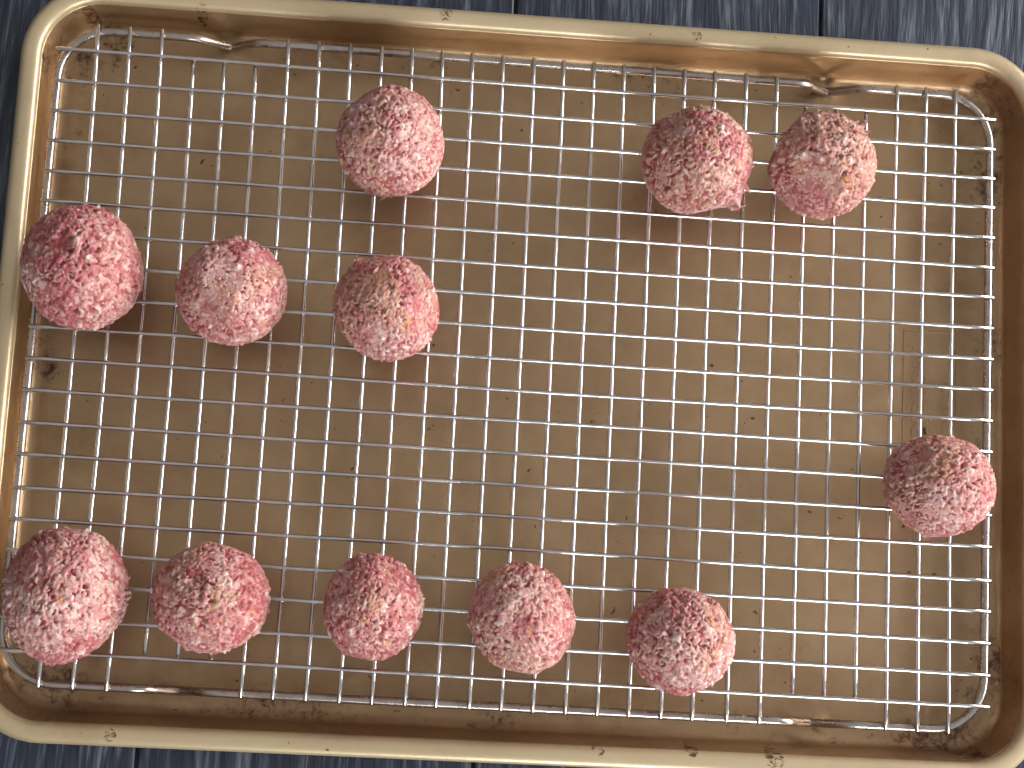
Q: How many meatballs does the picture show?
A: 12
